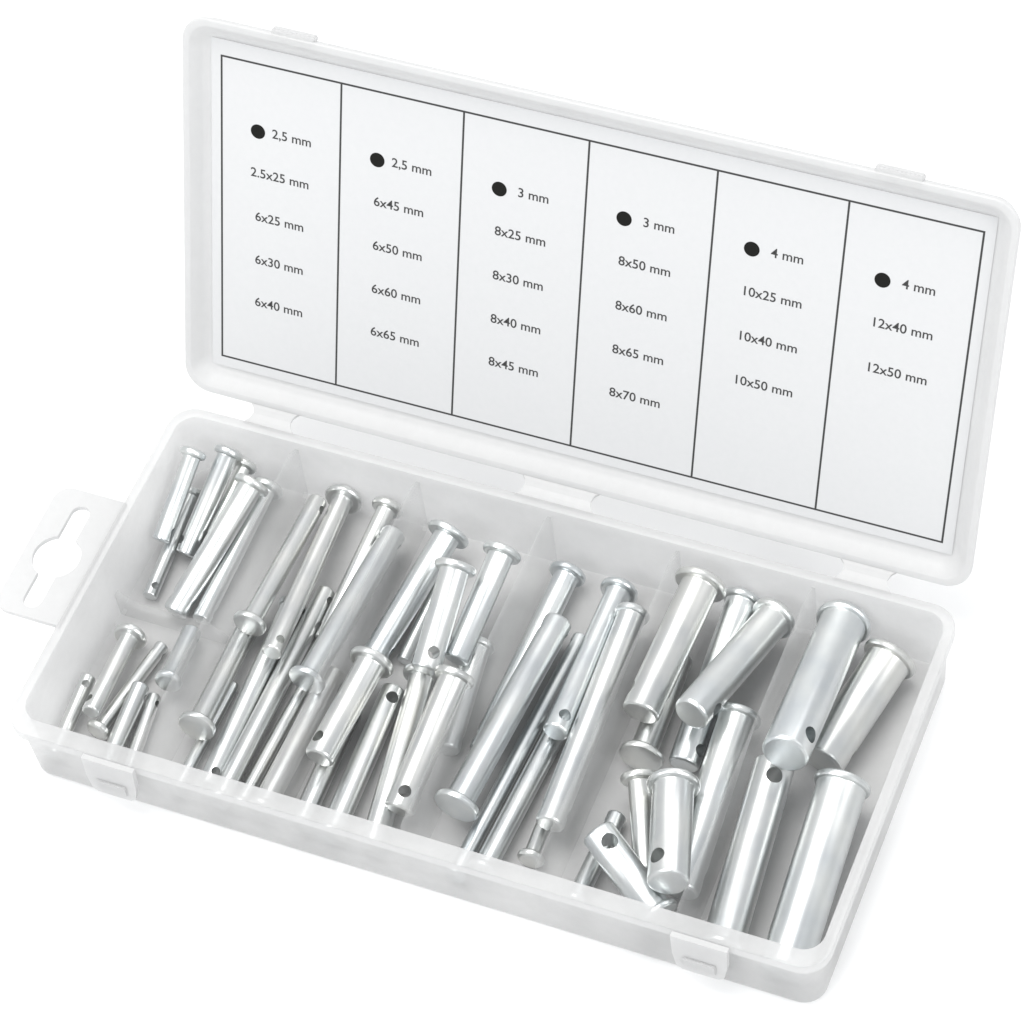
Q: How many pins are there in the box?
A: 52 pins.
